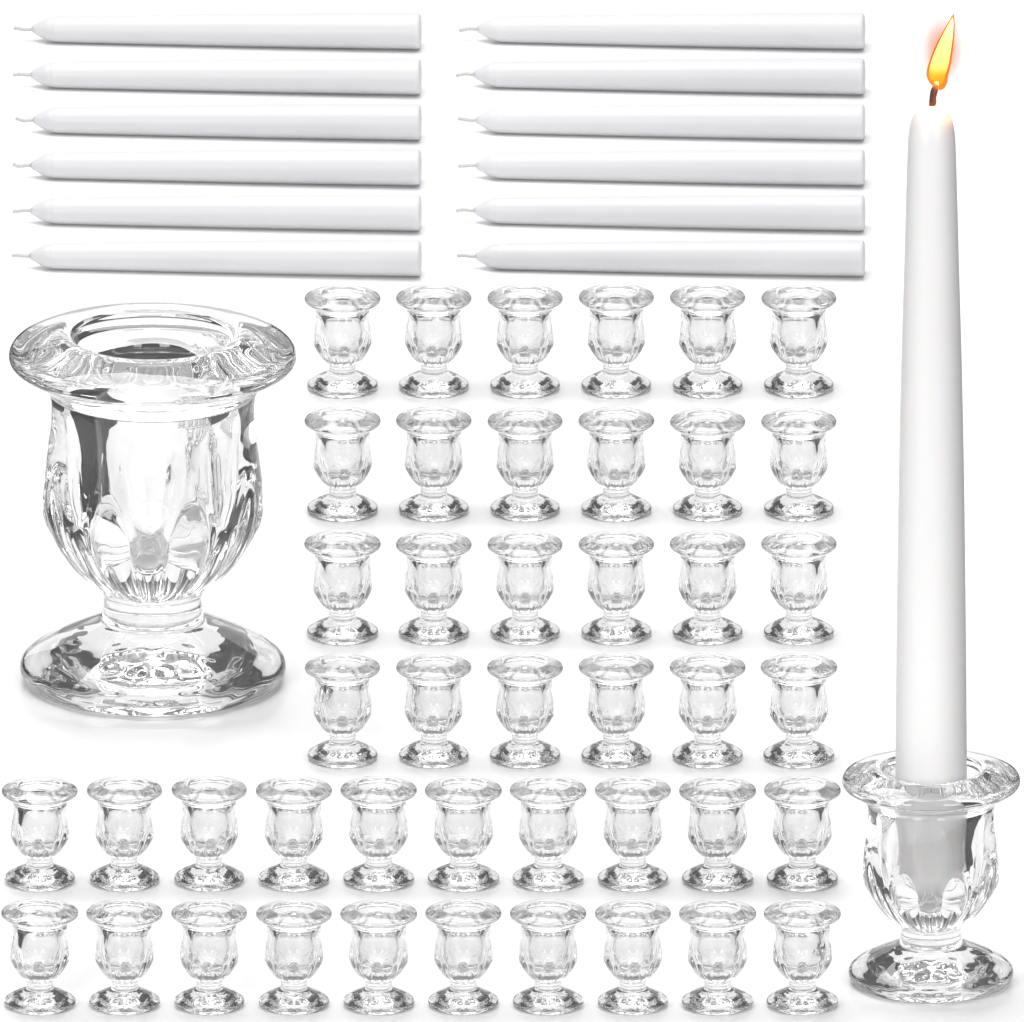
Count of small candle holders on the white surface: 44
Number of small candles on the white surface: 12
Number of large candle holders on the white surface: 2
